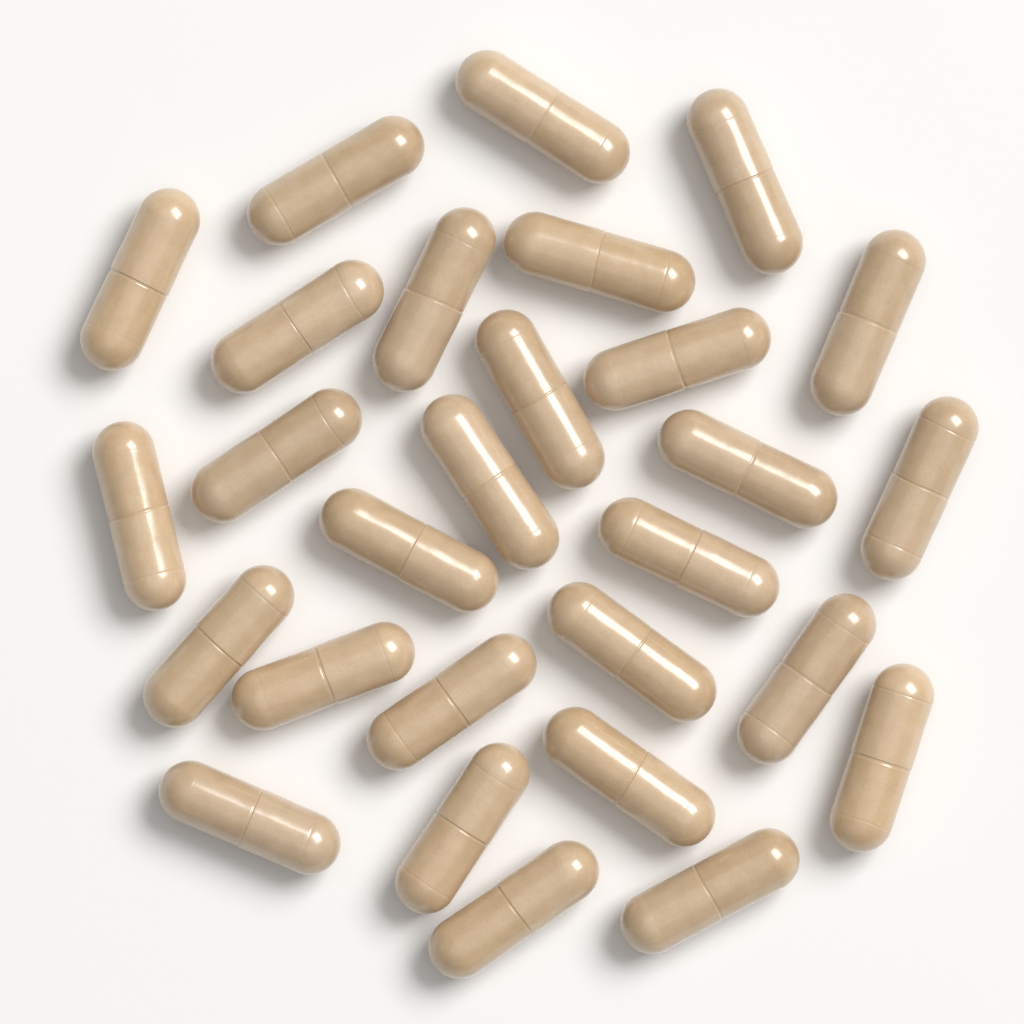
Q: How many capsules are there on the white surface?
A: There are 28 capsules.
